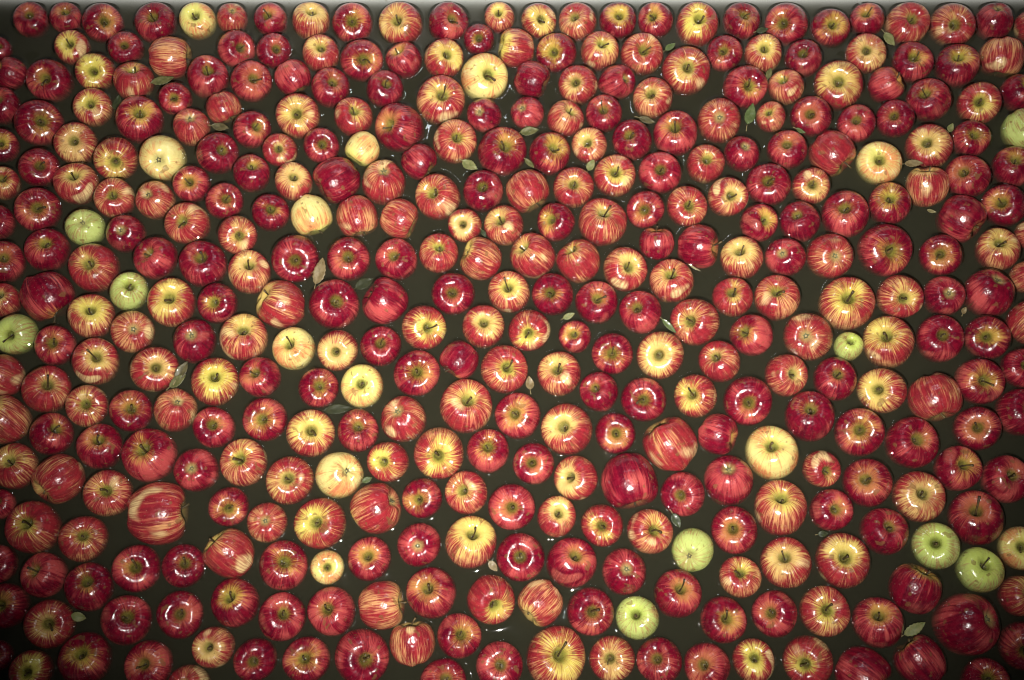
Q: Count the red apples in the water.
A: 196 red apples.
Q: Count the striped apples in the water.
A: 159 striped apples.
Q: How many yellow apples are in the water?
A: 12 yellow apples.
